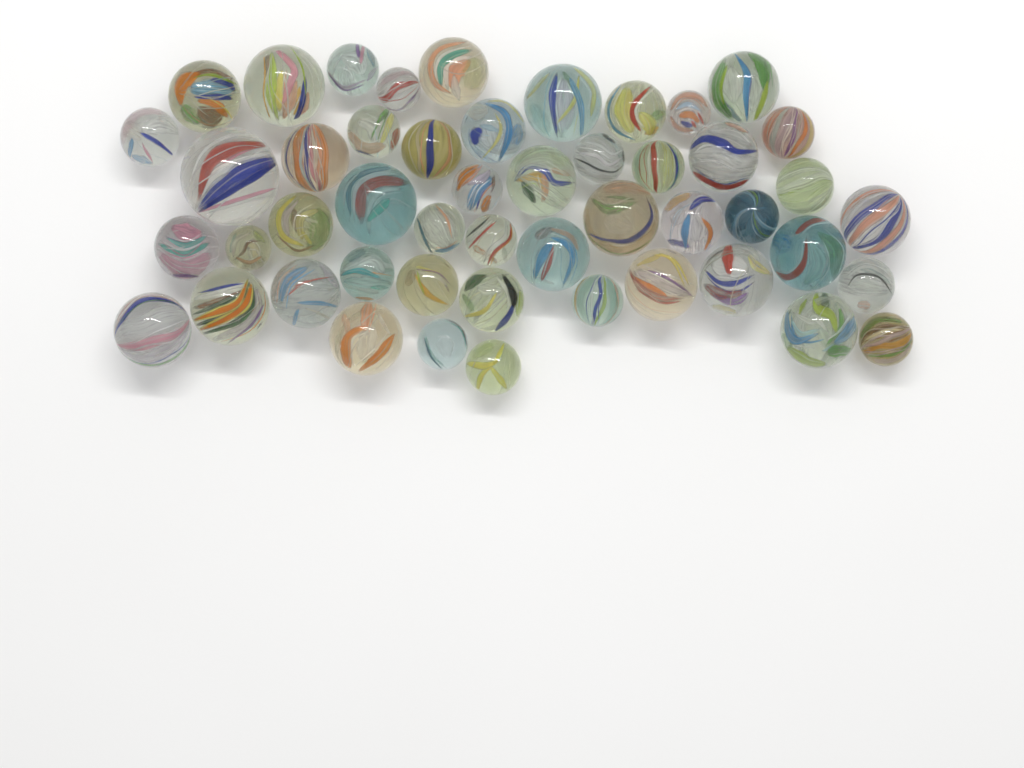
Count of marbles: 49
